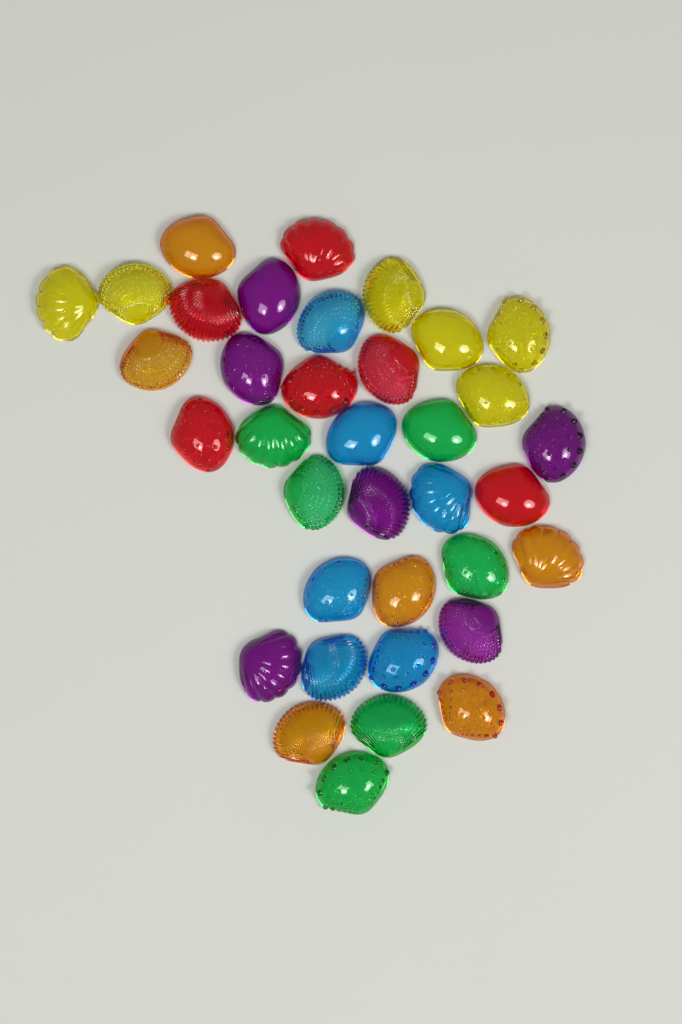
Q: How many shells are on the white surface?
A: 36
